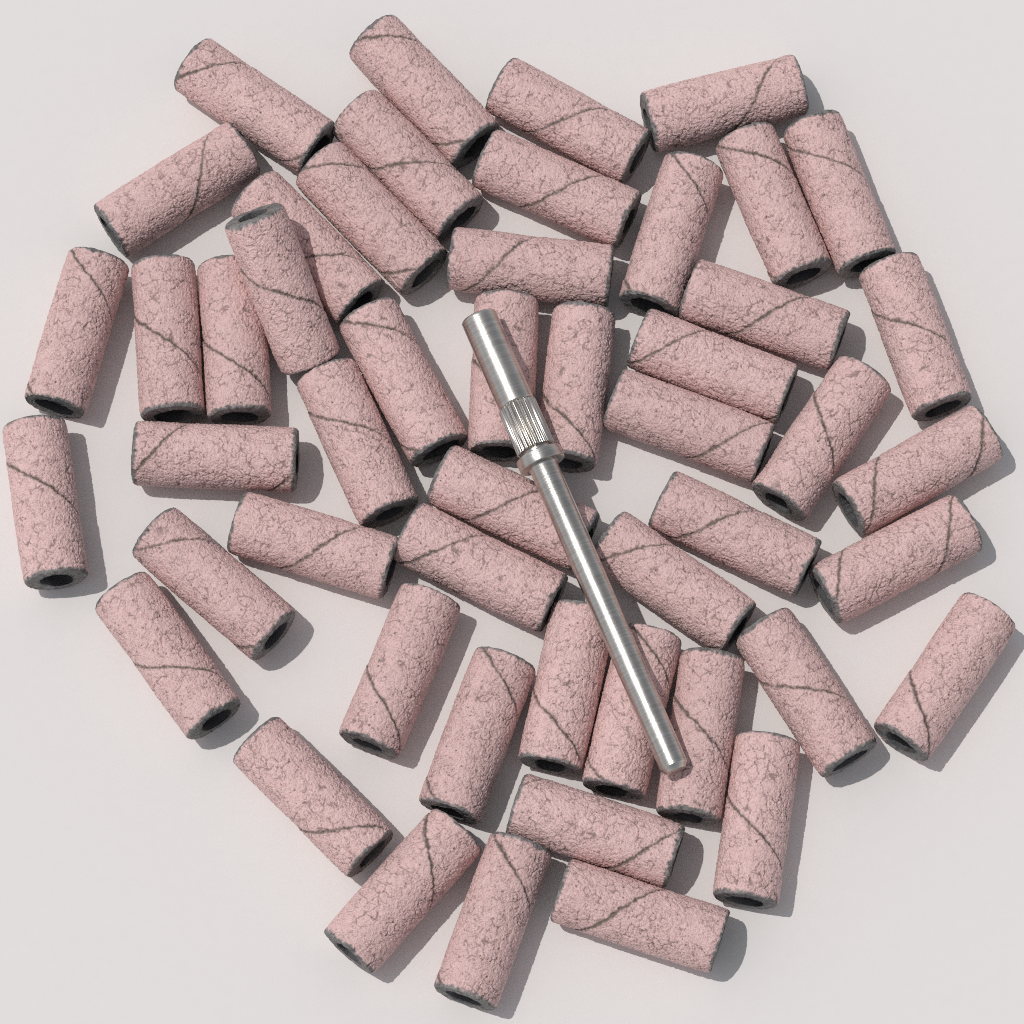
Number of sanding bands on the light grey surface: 50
